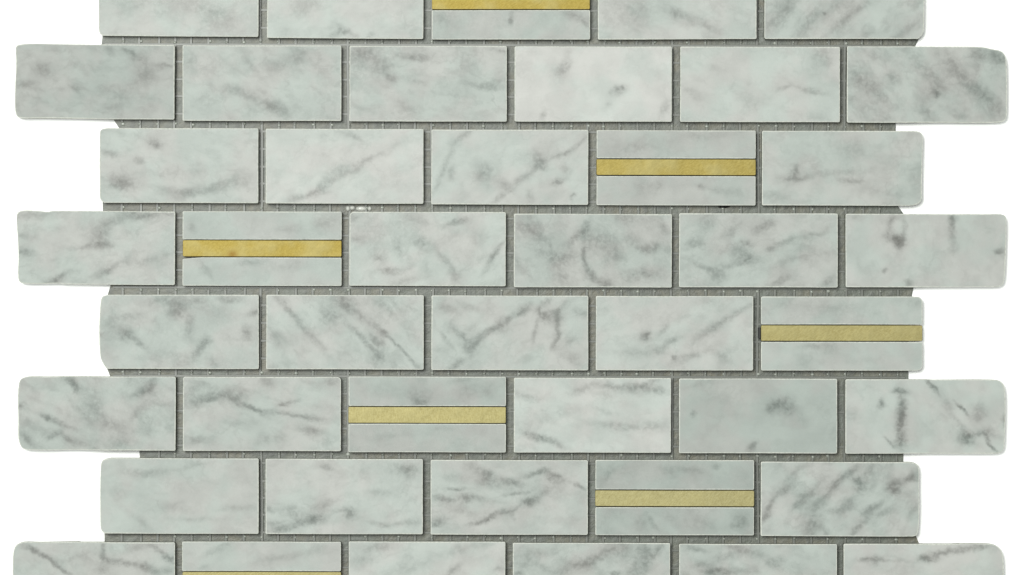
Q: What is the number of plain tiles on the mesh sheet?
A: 37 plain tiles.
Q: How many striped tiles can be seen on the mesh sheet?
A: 7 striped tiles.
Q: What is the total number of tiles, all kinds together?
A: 44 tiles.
